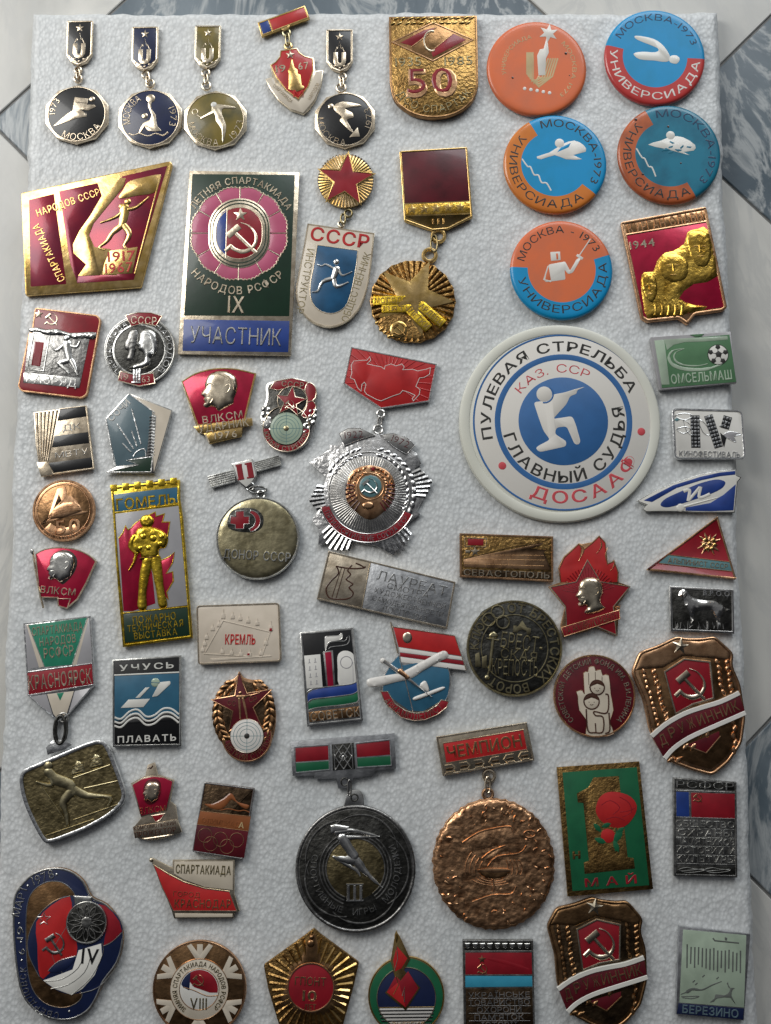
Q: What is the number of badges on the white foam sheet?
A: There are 59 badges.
